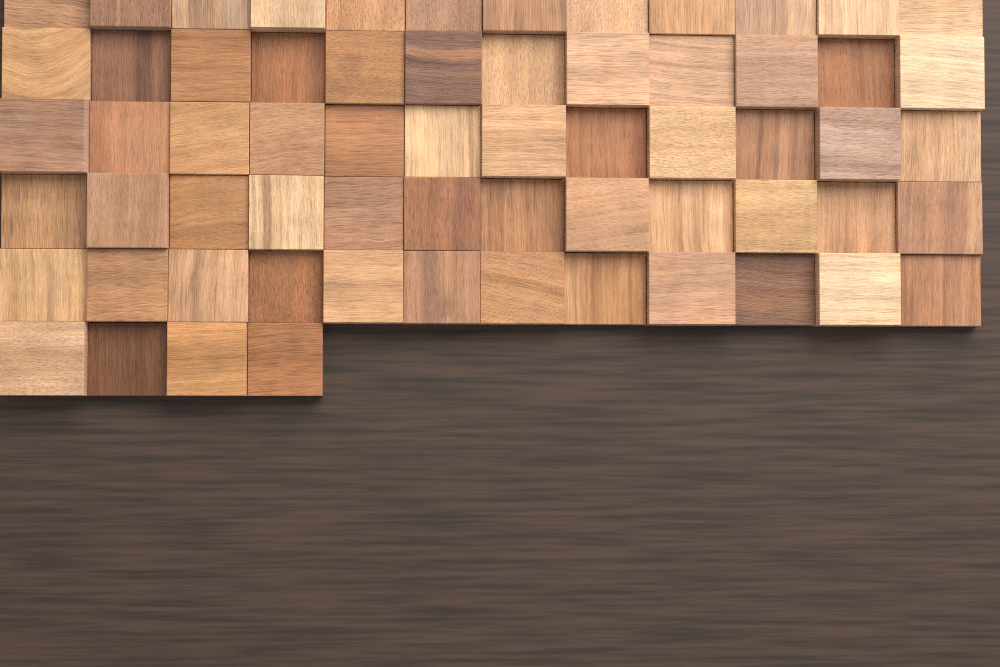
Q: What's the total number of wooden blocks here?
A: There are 64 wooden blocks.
